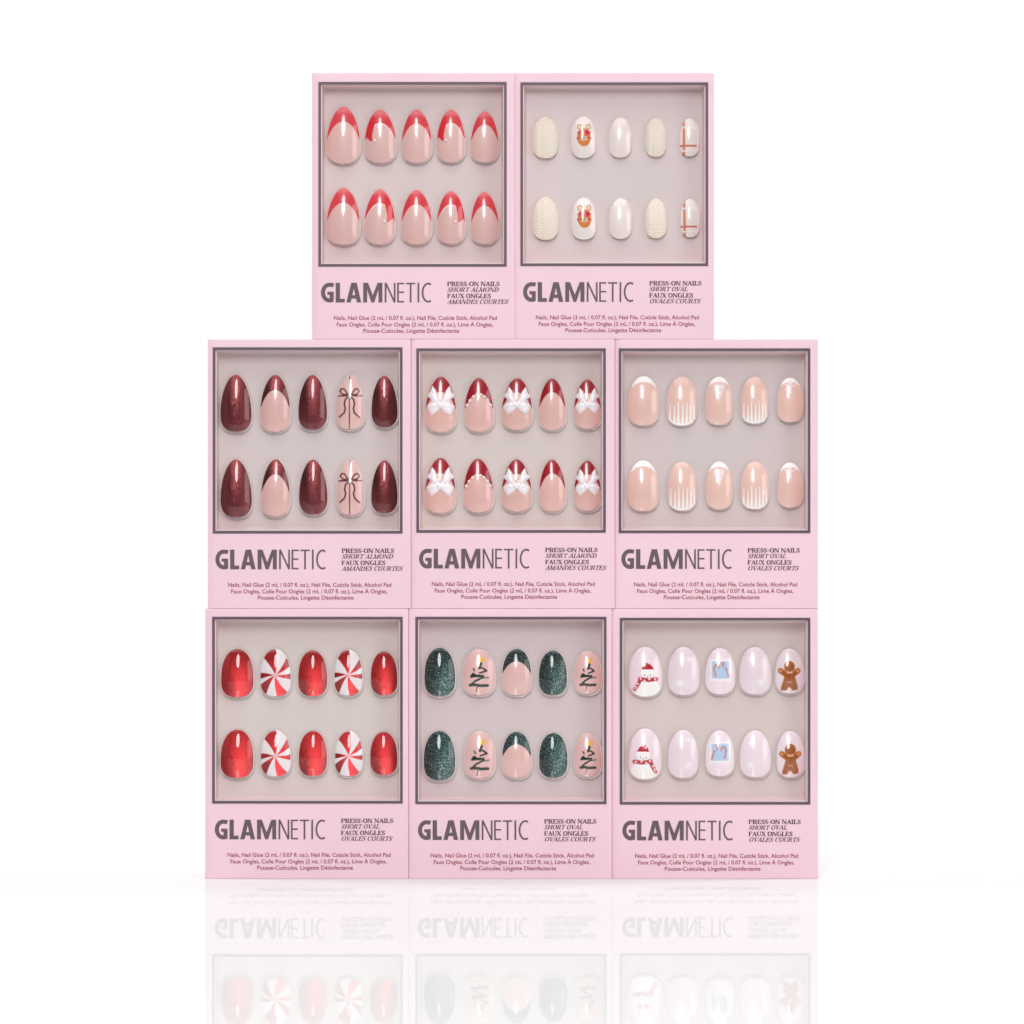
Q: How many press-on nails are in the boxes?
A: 80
